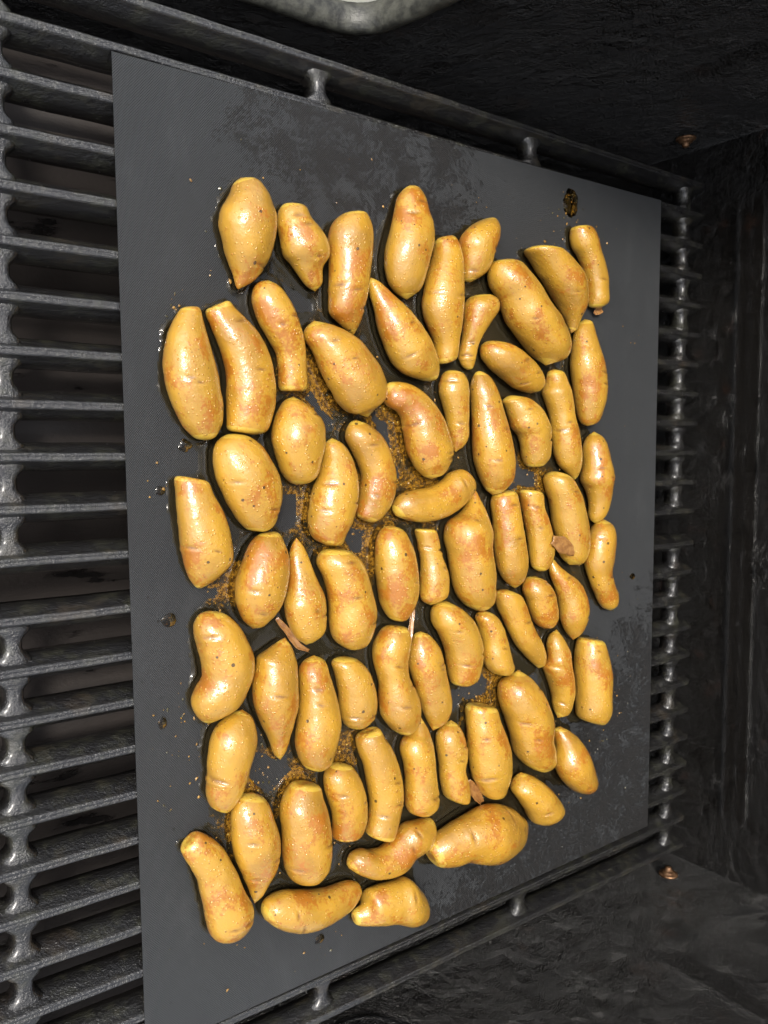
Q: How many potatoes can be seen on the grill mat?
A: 68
